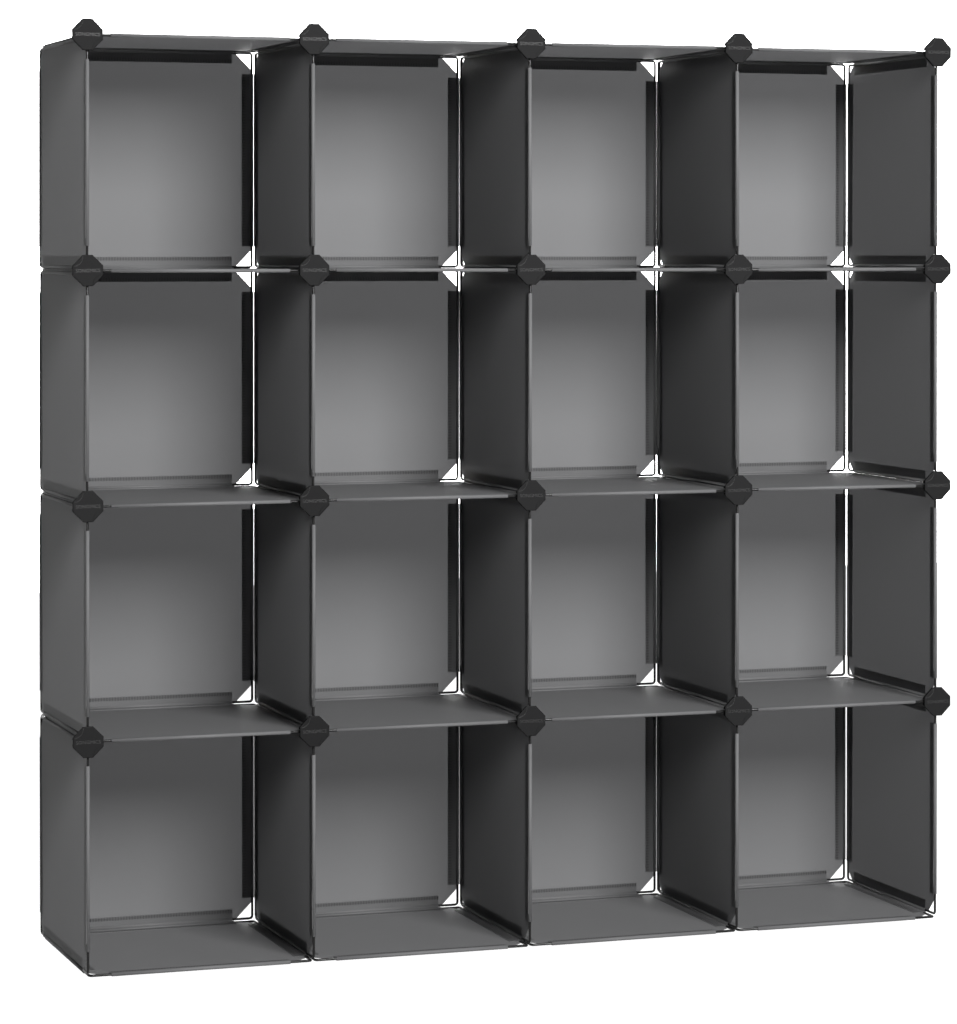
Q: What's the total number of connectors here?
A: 20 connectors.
